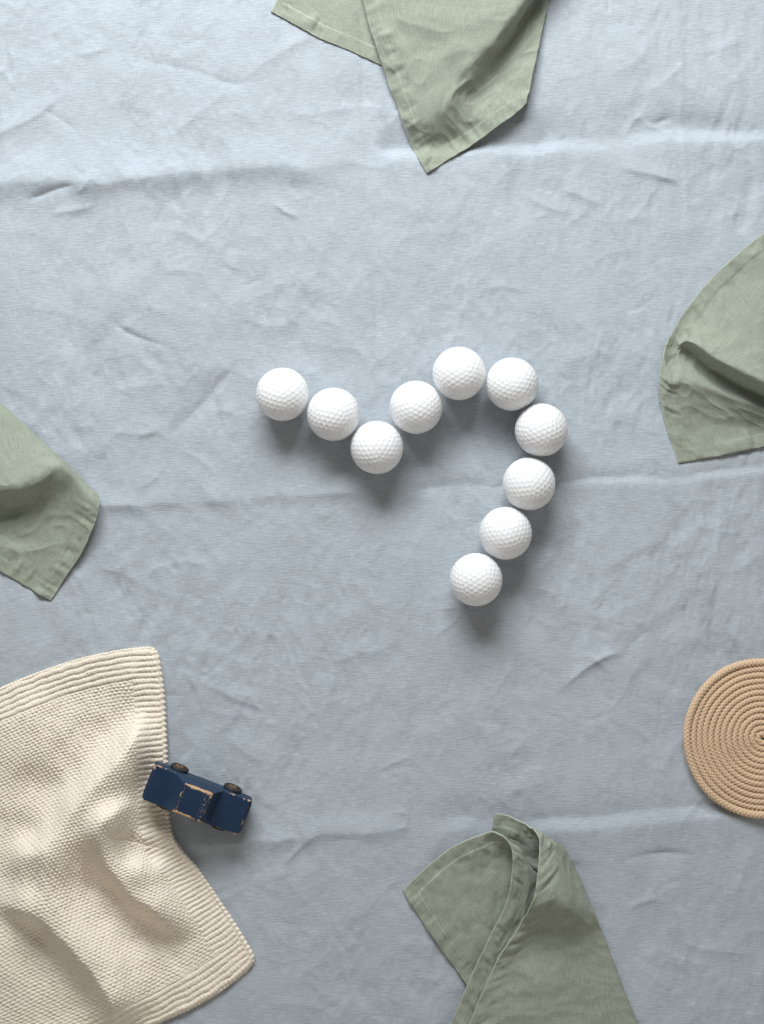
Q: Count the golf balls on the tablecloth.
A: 10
